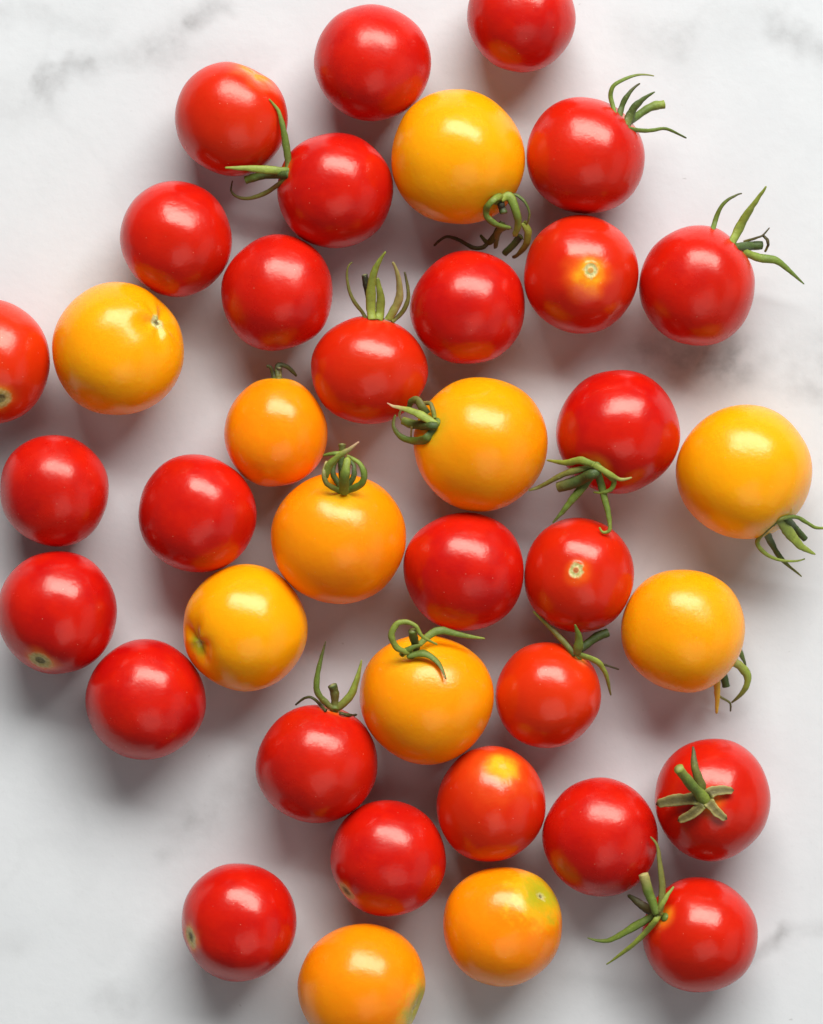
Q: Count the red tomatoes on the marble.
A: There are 27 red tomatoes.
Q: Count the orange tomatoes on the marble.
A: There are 11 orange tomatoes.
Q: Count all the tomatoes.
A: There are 38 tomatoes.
